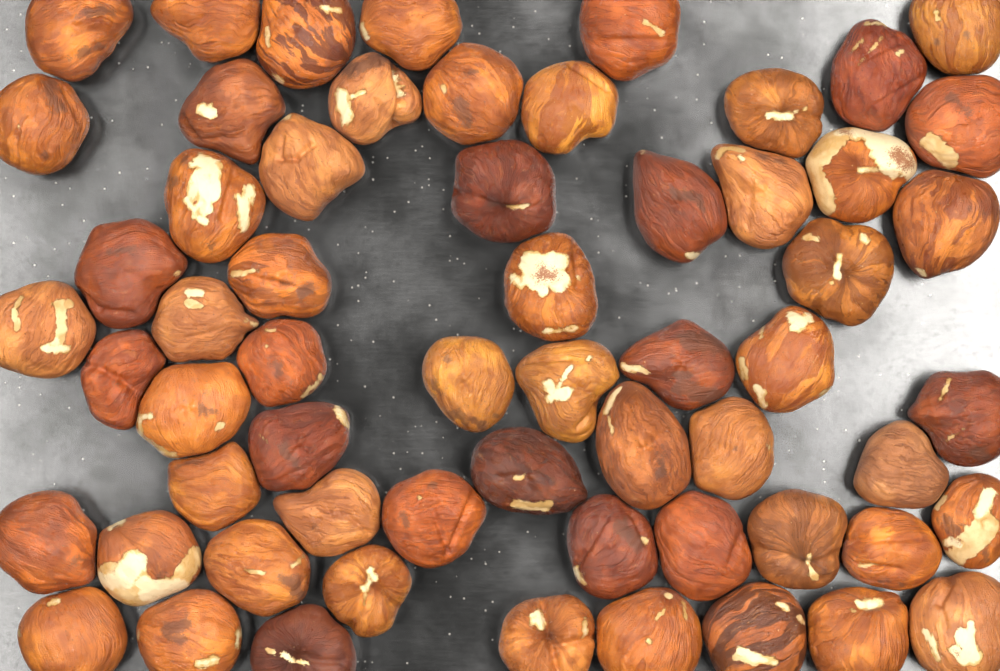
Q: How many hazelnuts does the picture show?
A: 60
